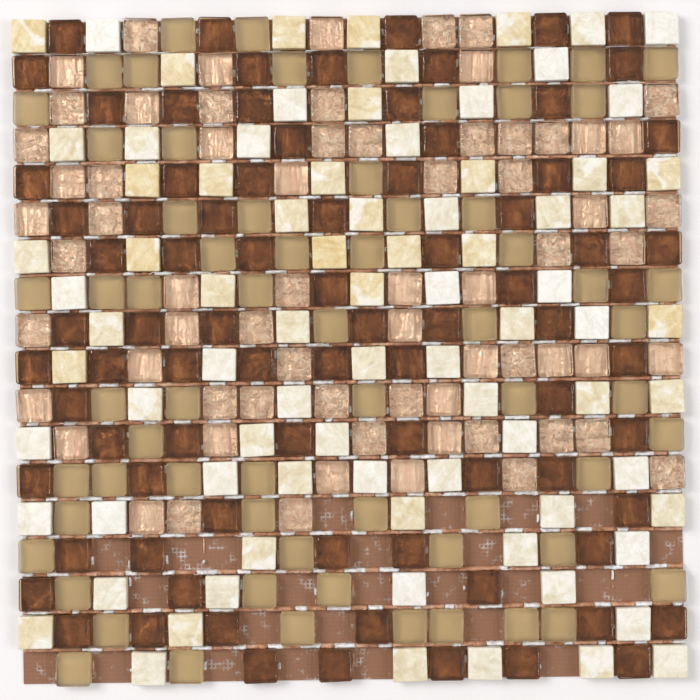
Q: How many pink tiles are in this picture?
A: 68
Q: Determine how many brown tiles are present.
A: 83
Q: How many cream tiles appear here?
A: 82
